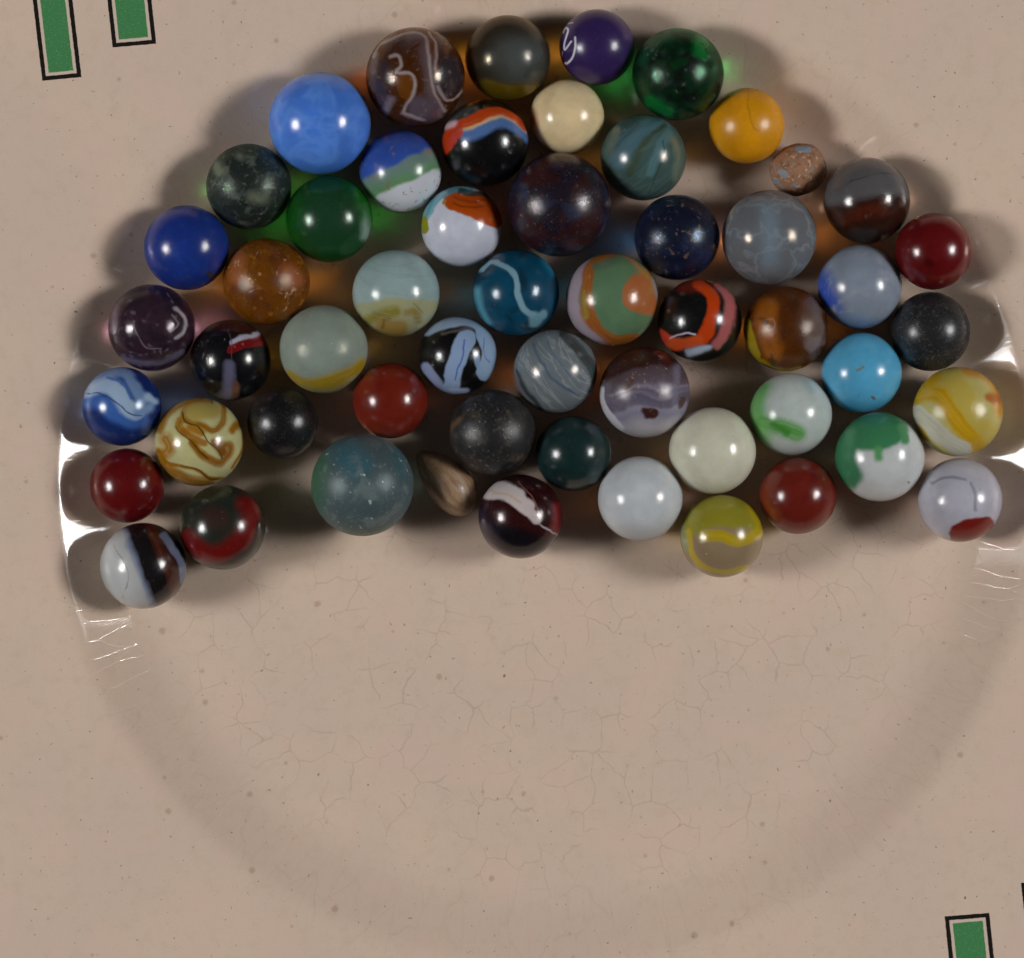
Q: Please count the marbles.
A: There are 54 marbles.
